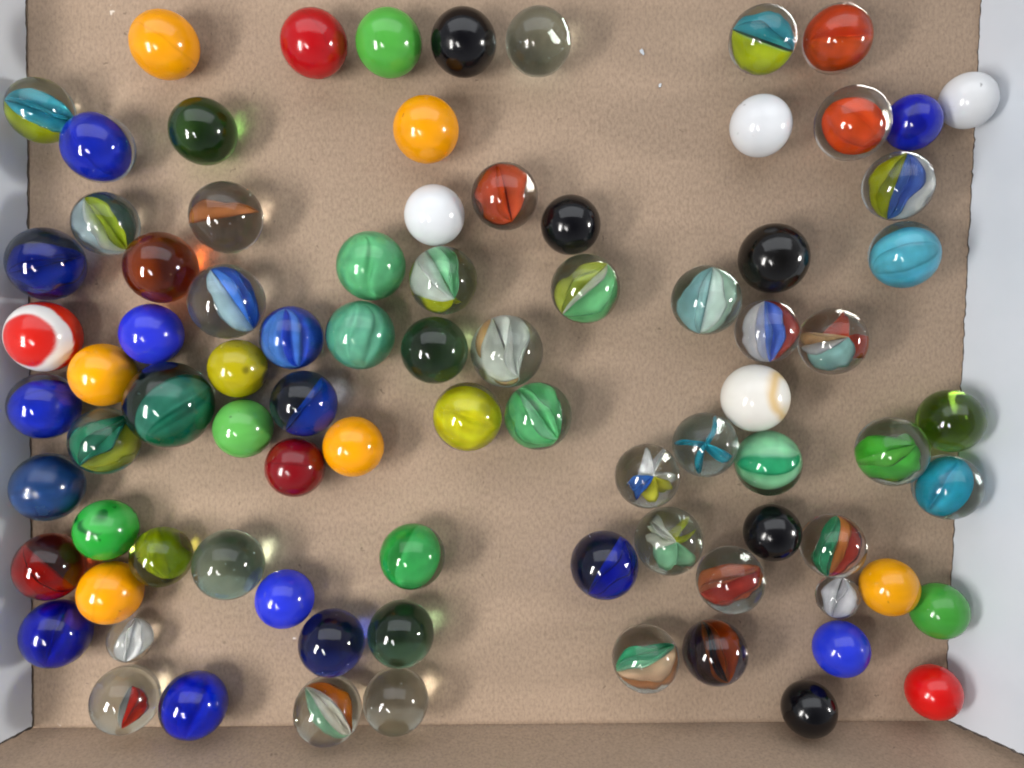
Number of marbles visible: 85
